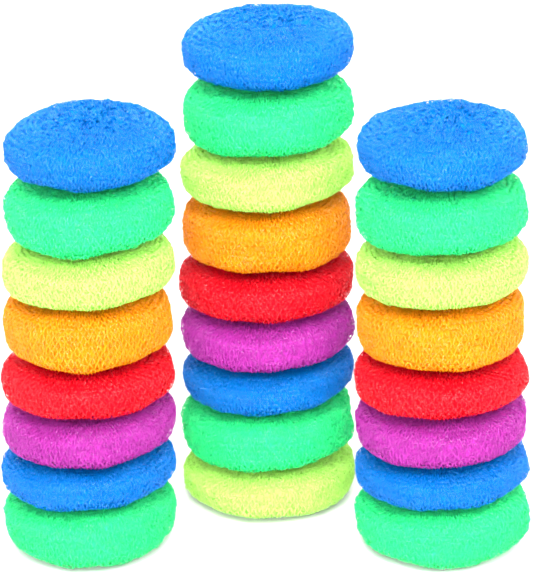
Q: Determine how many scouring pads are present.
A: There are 25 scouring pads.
